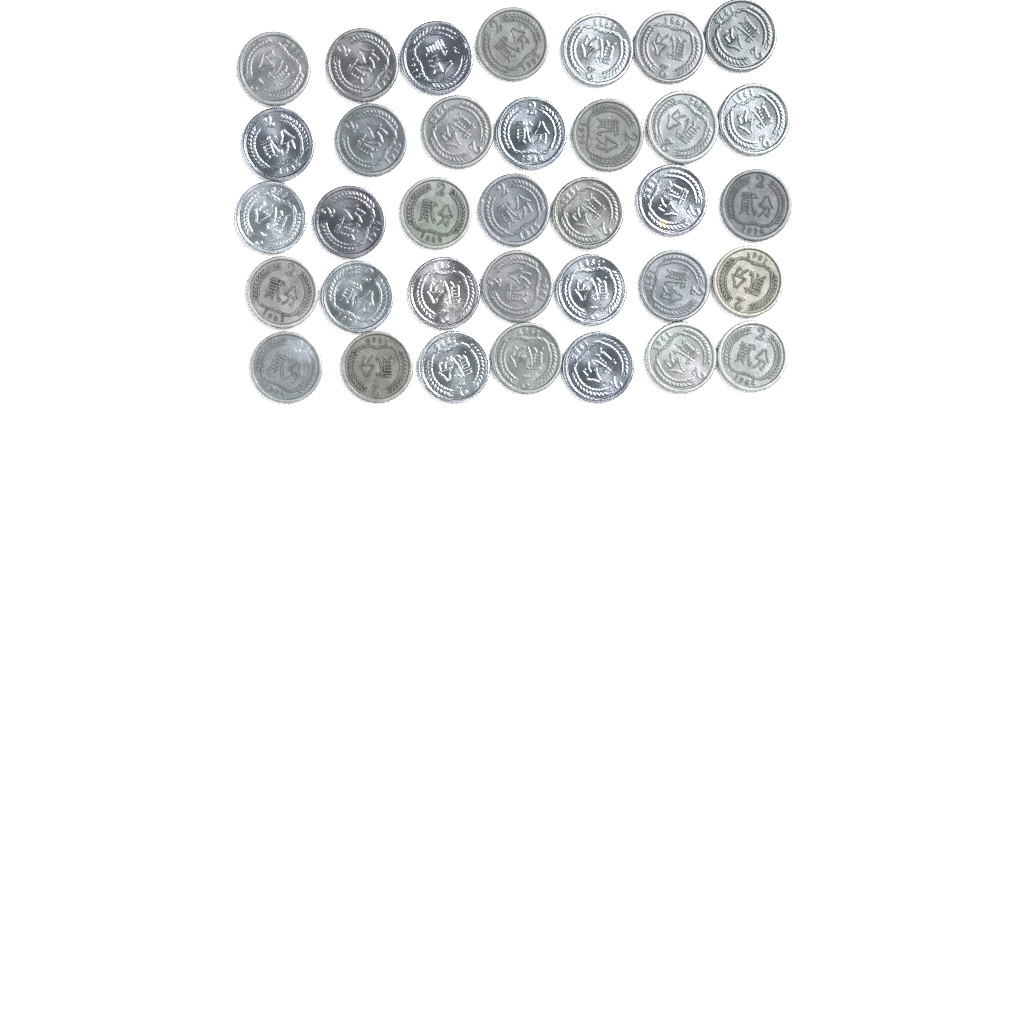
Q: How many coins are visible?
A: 35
